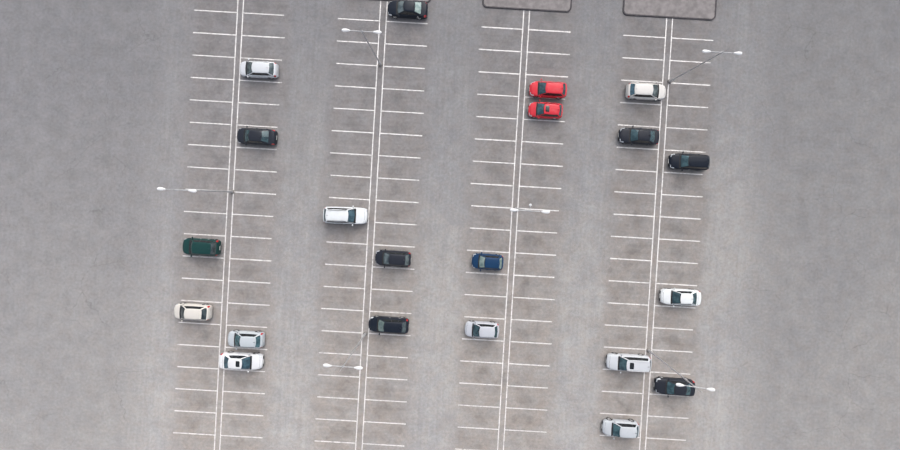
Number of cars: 21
